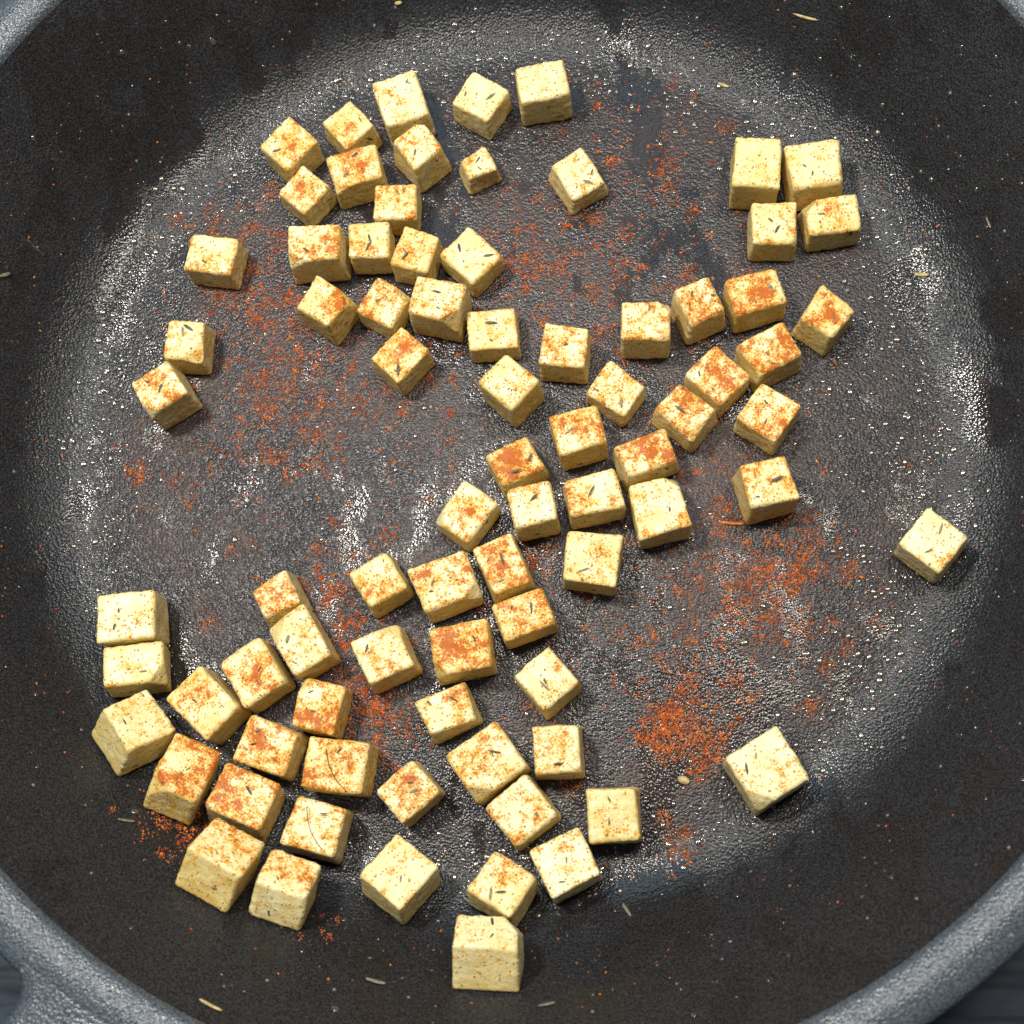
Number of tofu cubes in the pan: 81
